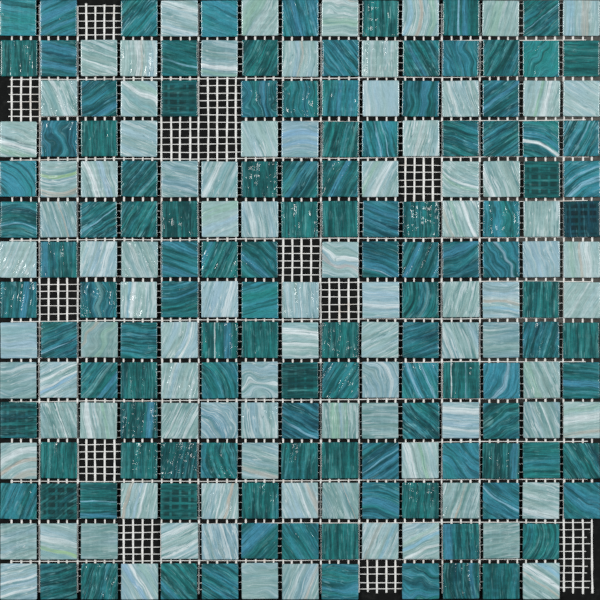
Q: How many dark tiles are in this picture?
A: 119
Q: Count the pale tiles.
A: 92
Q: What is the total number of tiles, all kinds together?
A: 211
